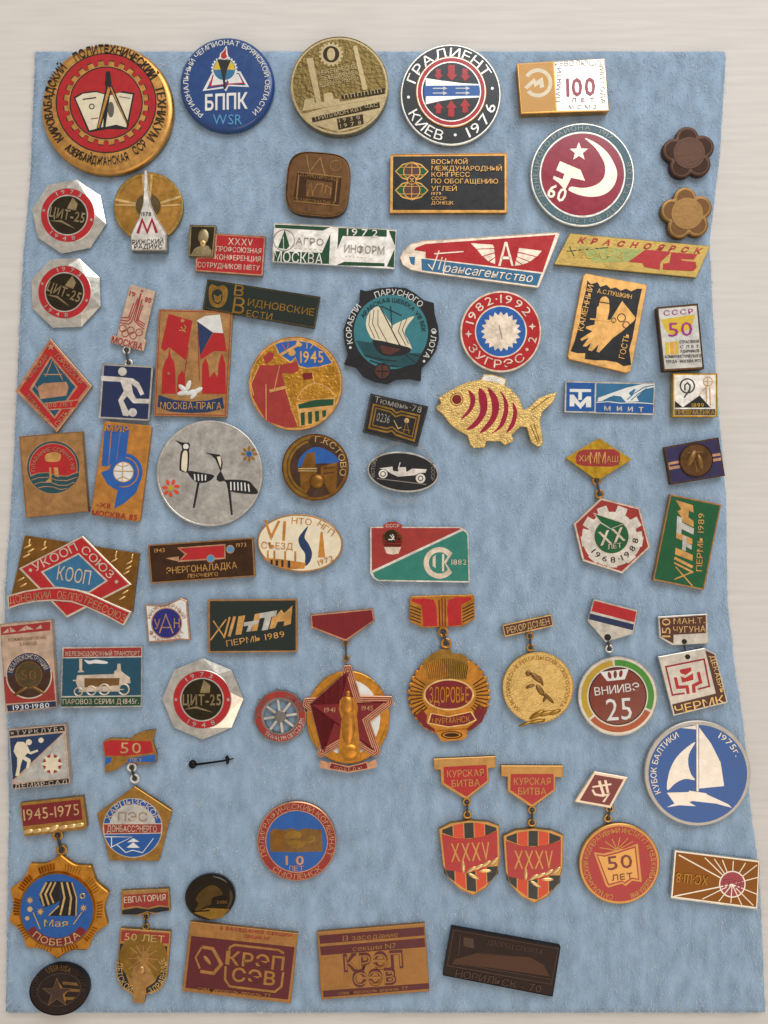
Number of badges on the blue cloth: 68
